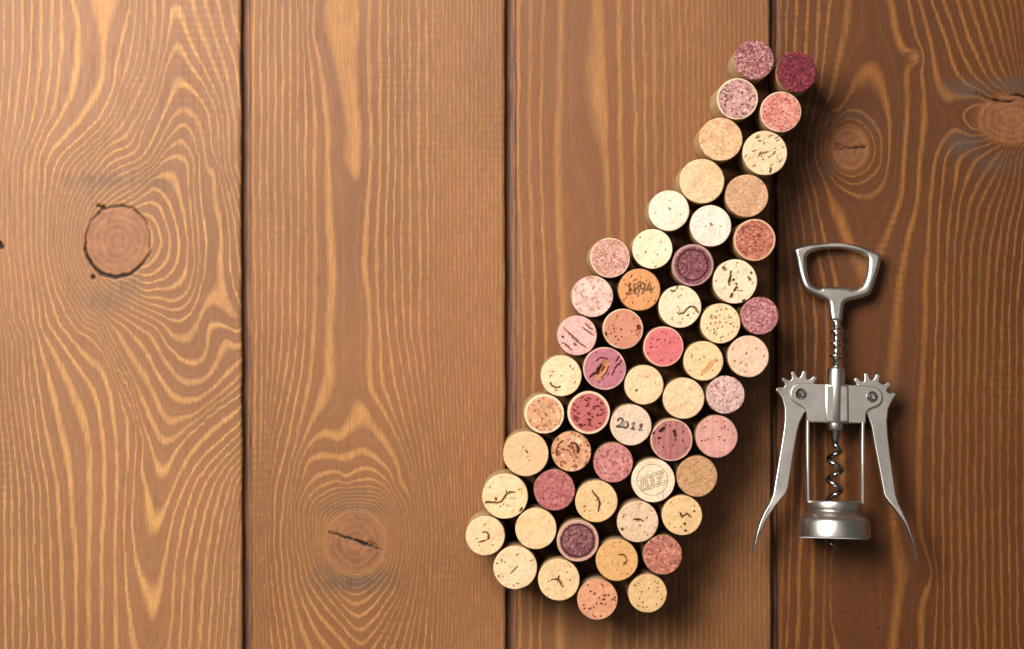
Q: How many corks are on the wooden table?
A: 54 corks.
